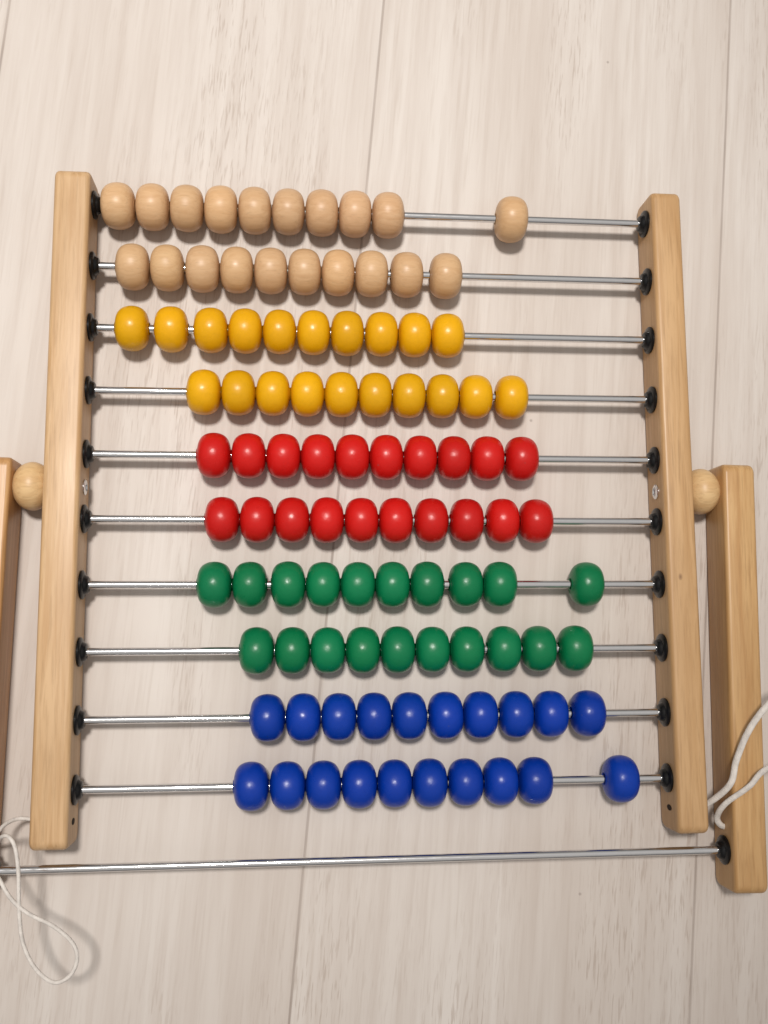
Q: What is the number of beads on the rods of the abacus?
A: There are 100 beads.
